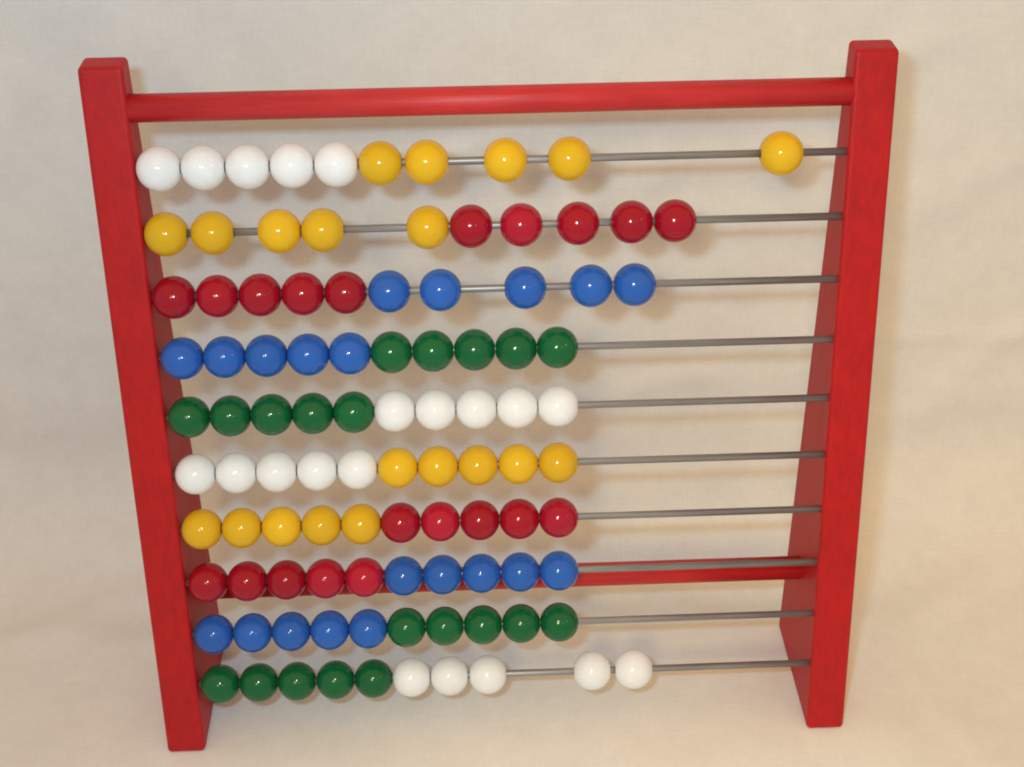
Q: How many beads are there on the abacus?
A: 100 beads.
